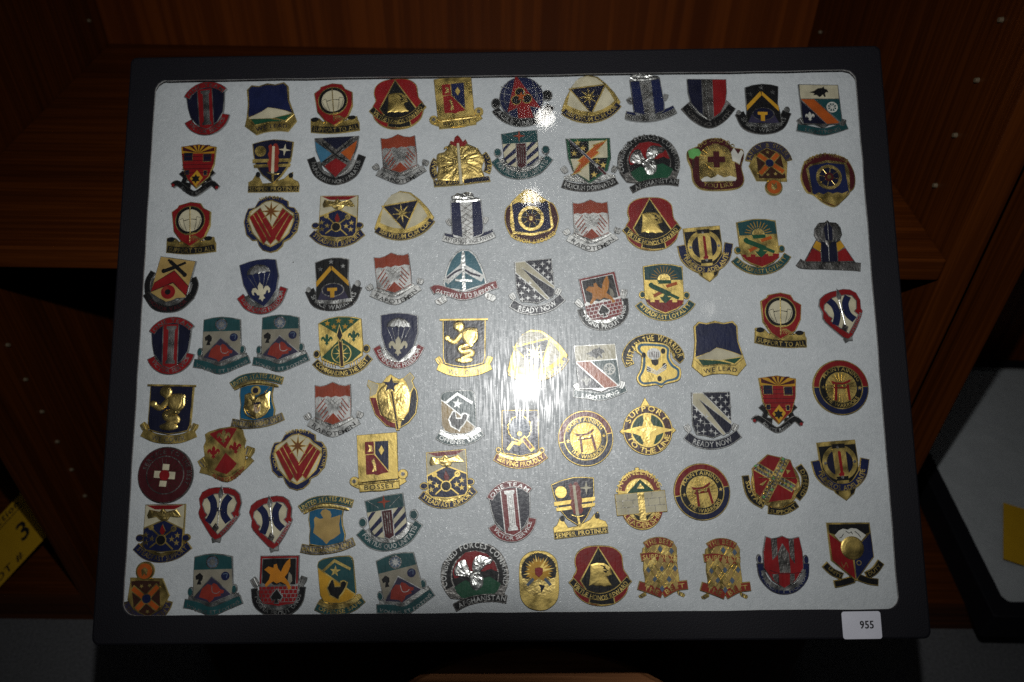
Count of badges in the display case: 92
